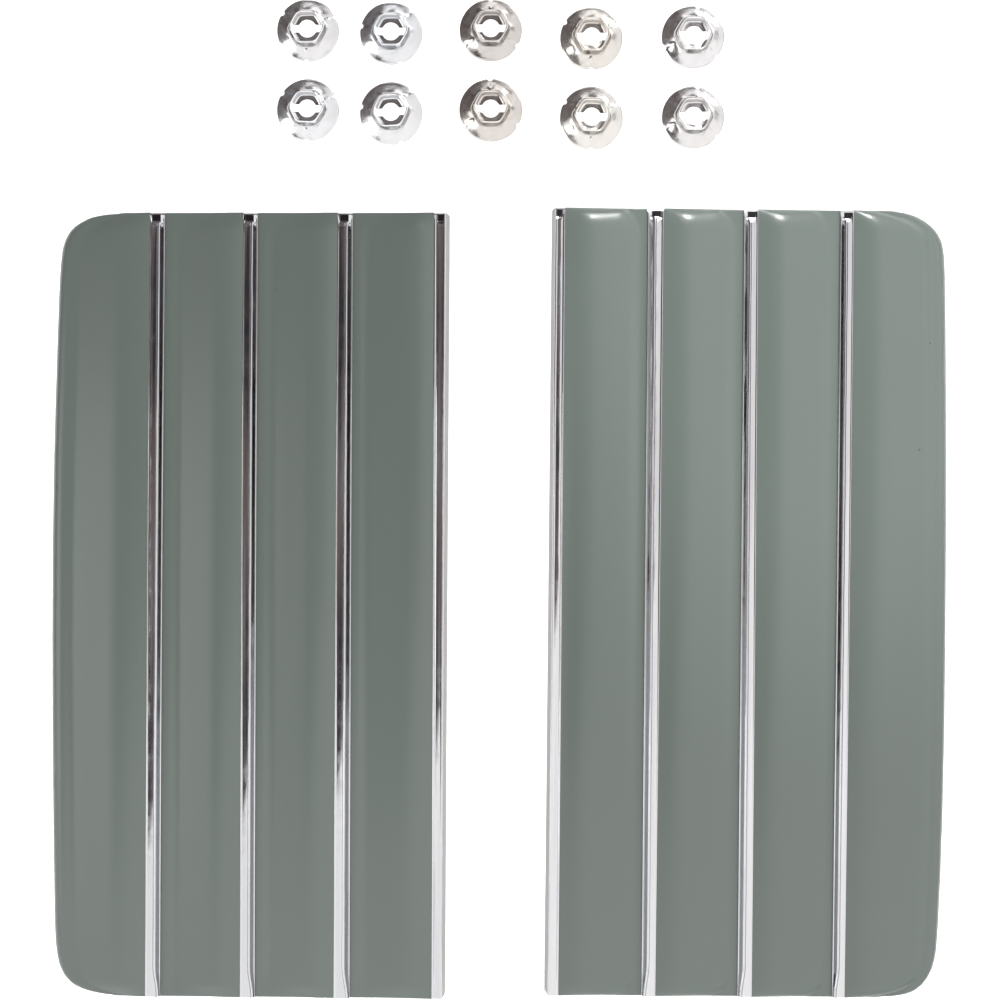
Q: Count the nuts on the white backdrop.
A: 10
